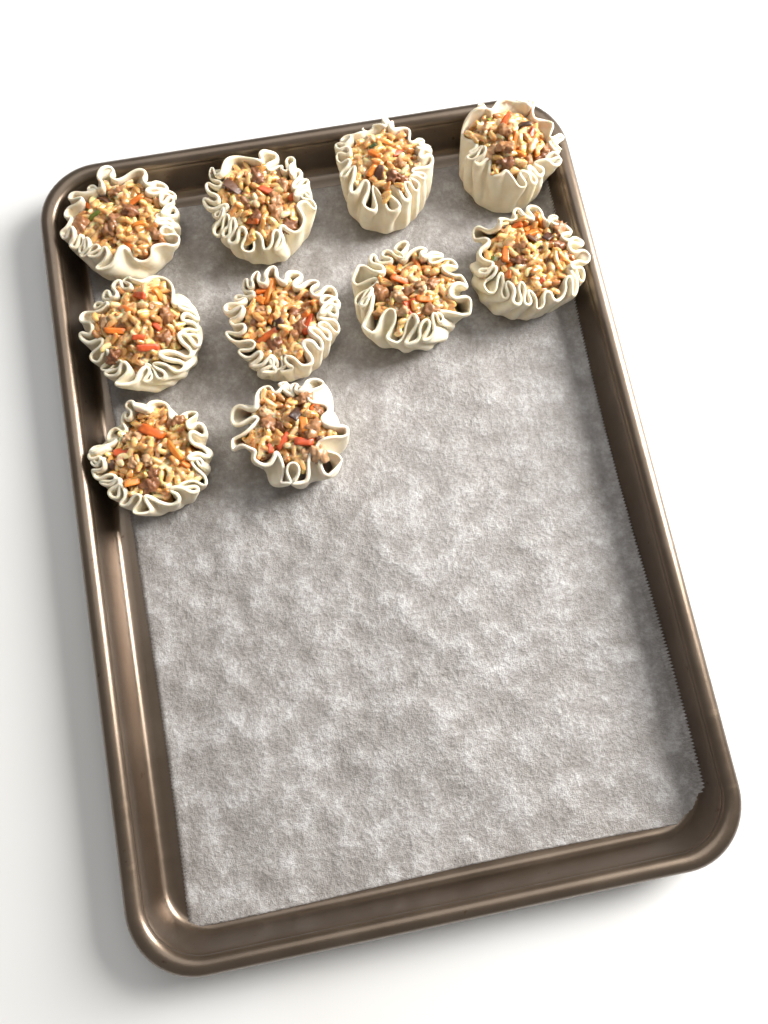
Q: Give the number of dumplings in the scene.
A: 10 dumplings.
